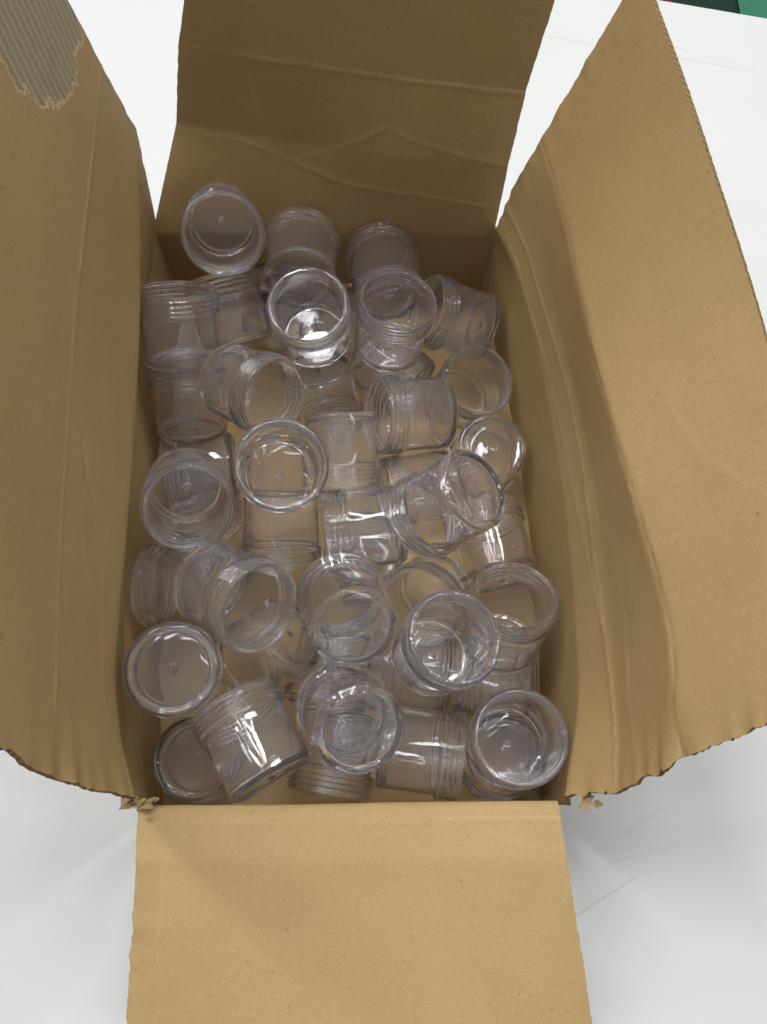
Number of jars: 46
